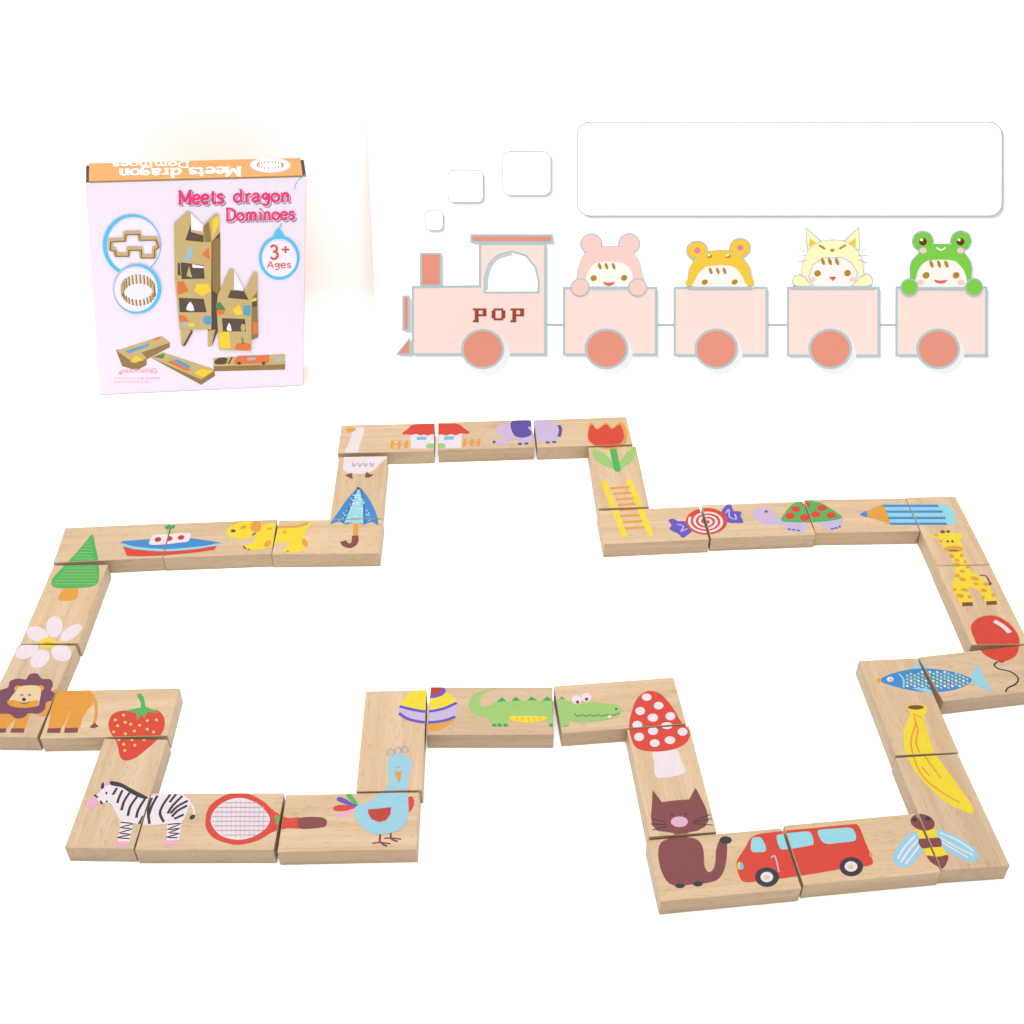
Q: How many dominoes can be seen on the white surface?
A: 28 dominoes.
